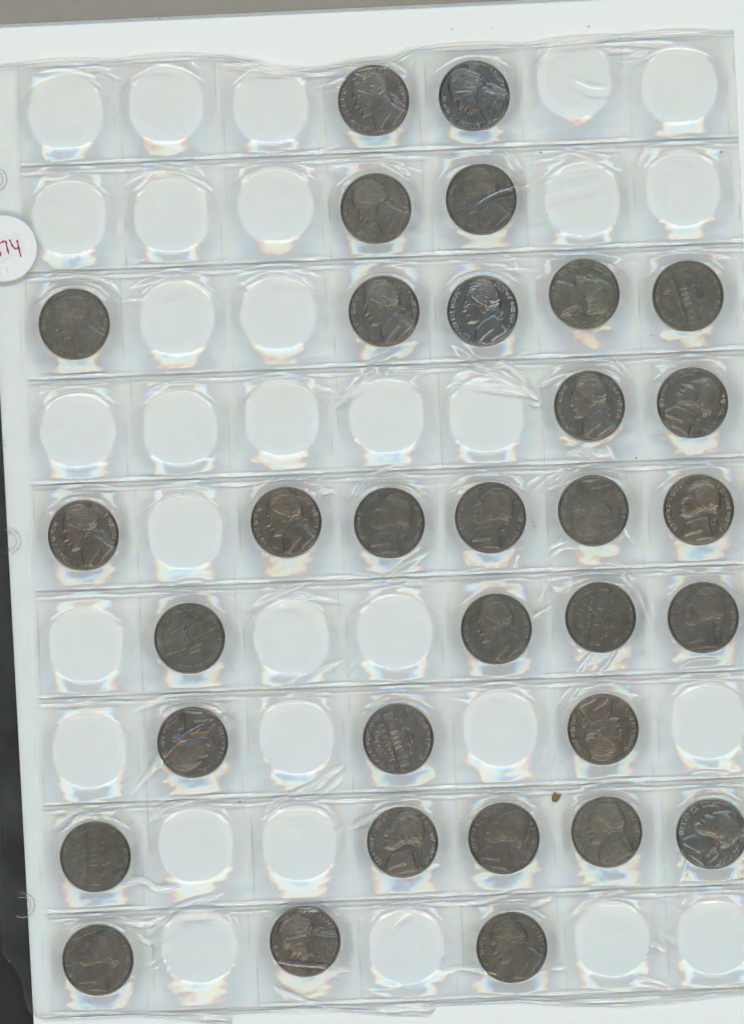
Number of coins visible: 32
